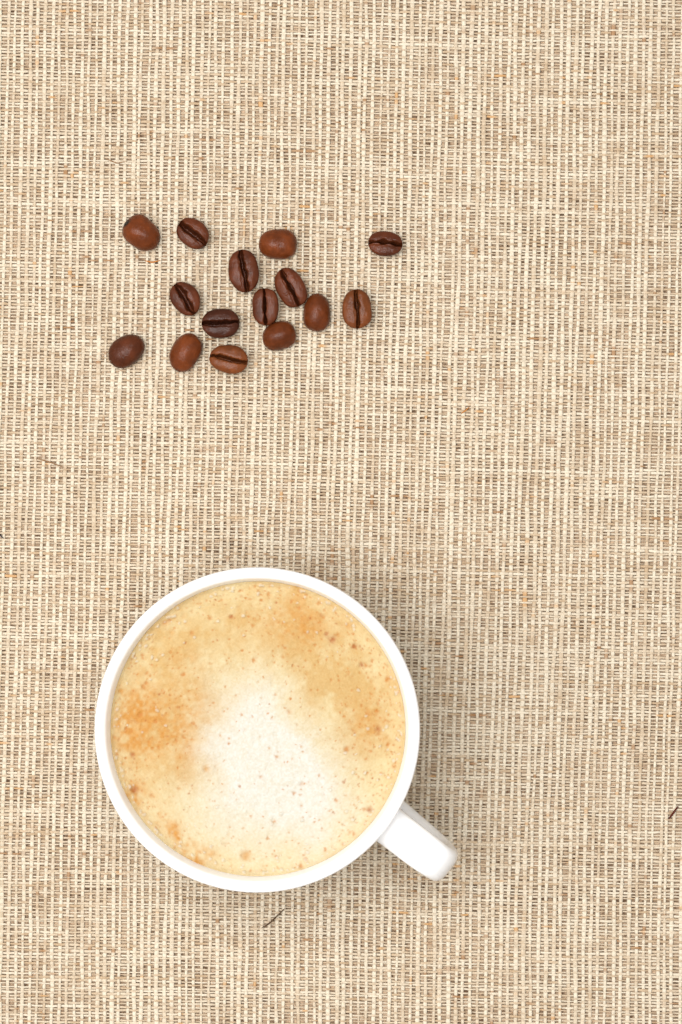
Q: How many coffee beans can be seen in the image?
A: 15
